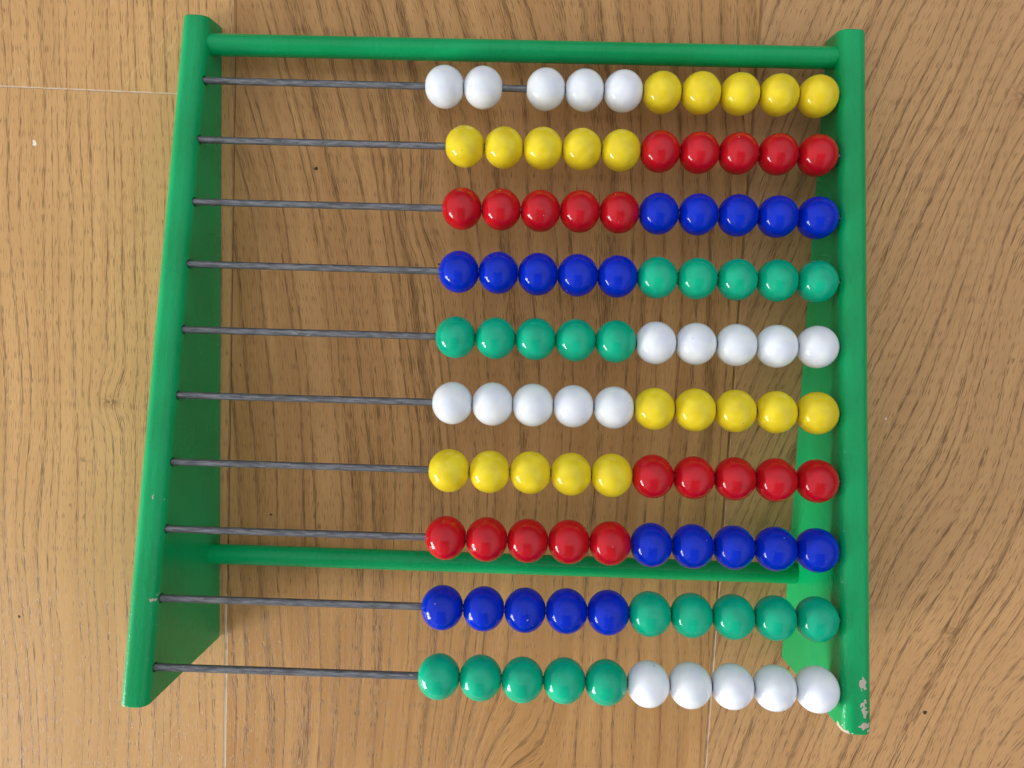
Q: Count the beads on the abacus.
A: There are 100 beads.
